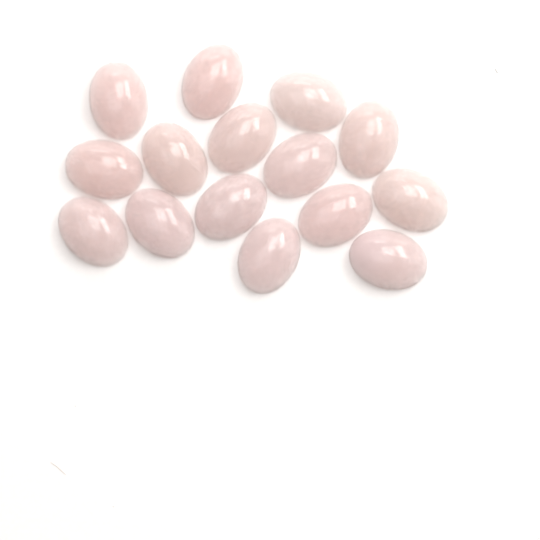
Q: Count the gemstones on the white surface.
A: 15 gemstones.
